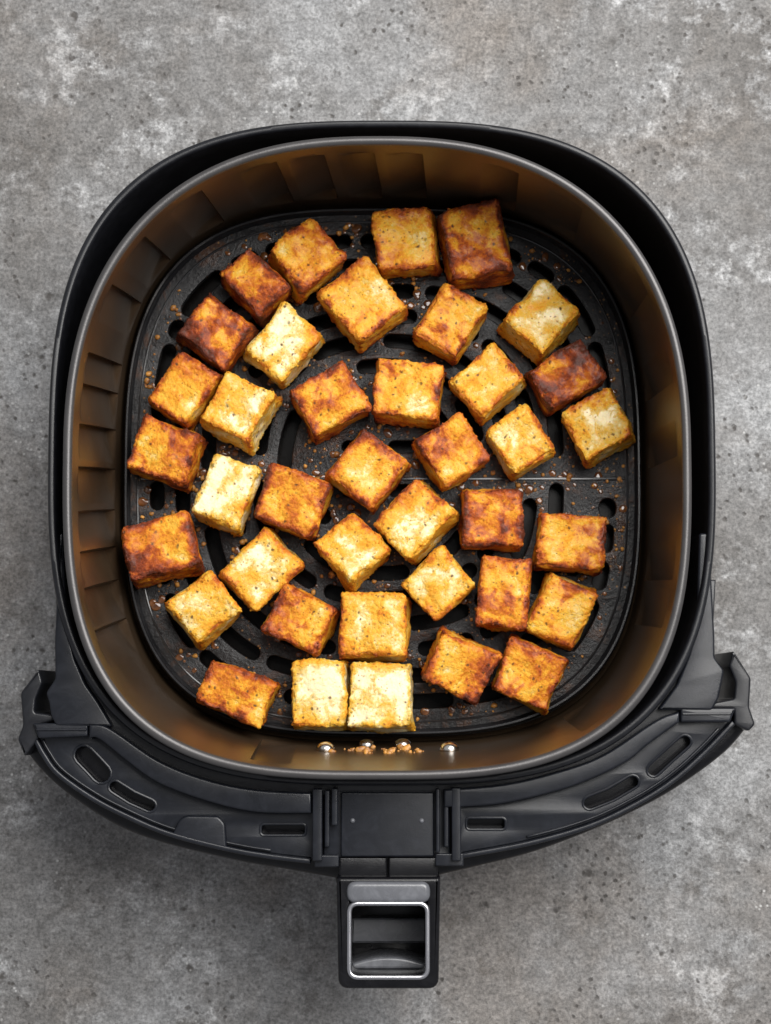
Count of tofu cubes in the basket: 39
